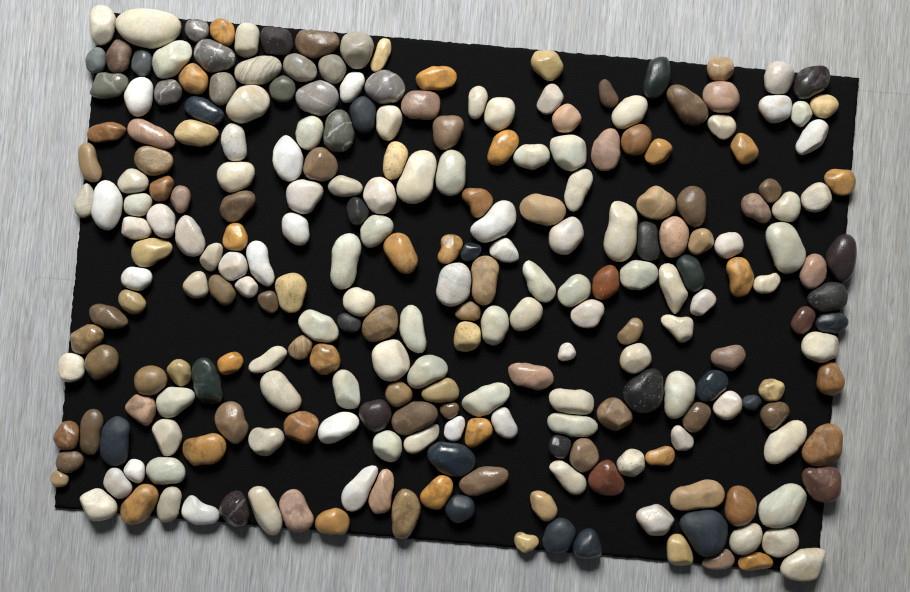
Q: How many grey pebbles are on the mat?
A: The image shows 14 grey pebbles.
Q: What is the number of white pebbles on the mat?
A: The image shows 107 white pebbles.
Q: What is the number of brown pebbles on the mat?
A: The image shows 103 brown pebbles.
